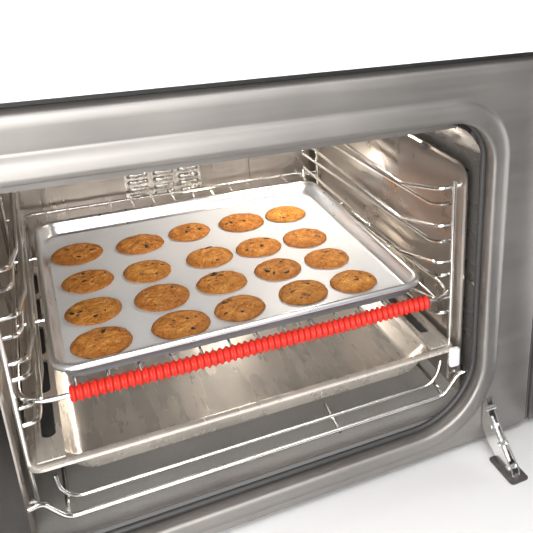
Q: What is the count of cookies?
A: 20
